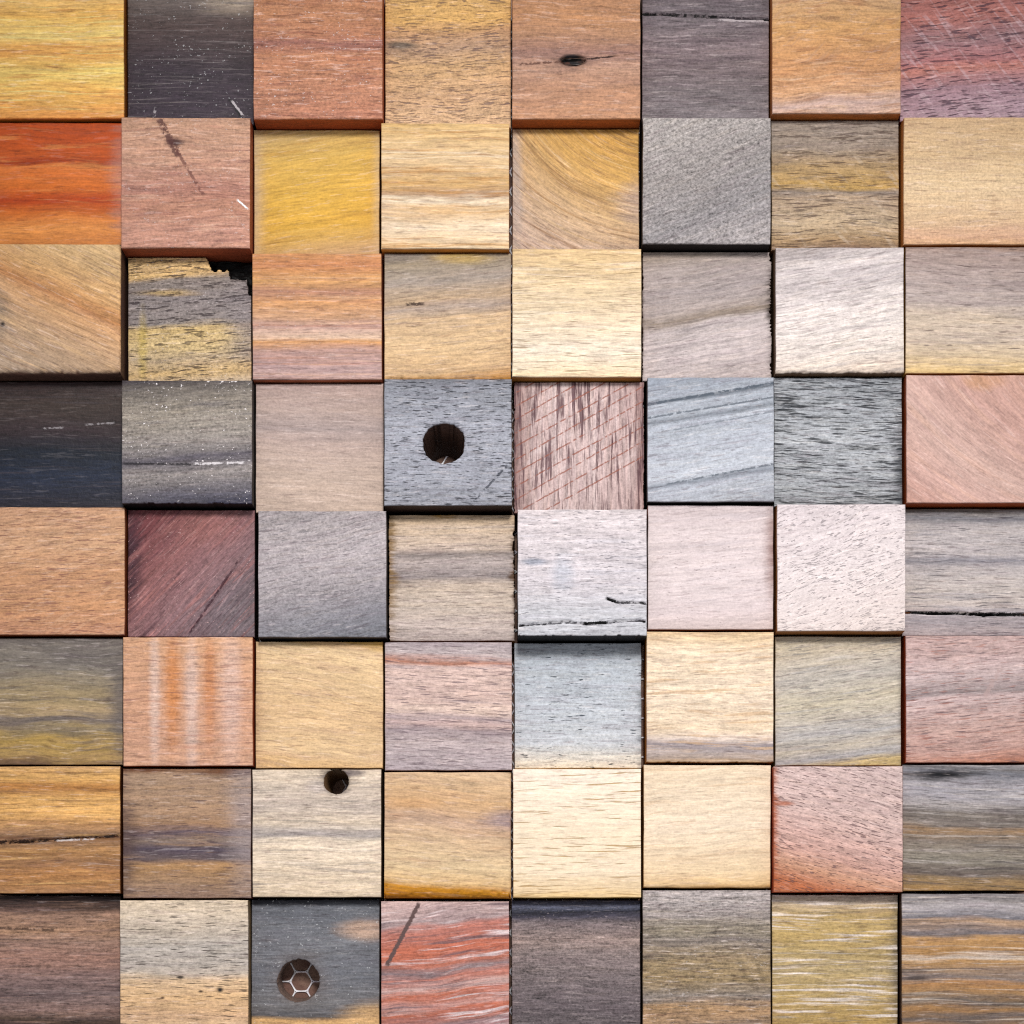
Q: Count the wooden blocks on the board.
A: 64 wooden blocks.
